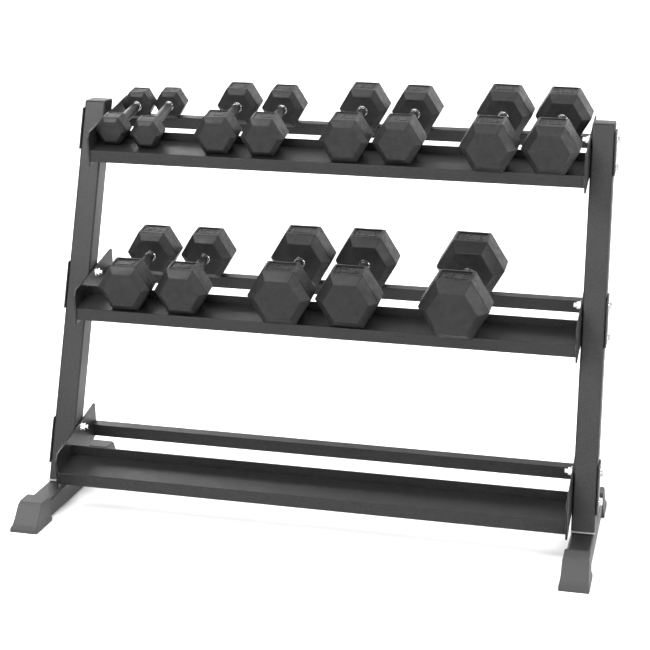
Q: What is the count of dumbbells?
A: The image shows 13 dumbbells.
